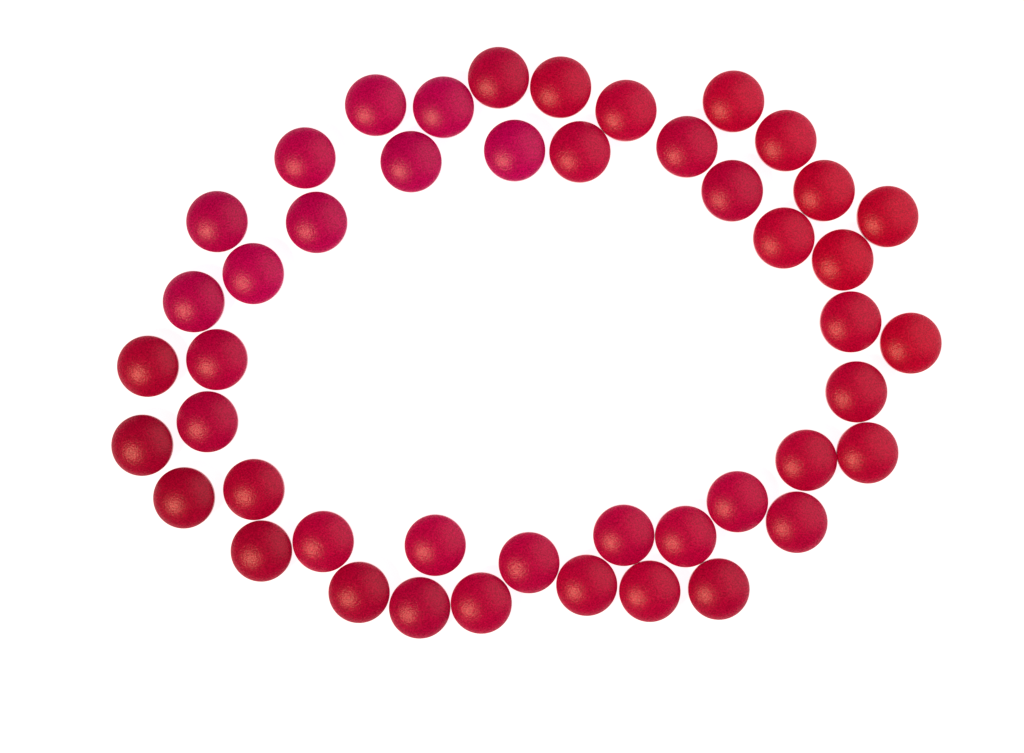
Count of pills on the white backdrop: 46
